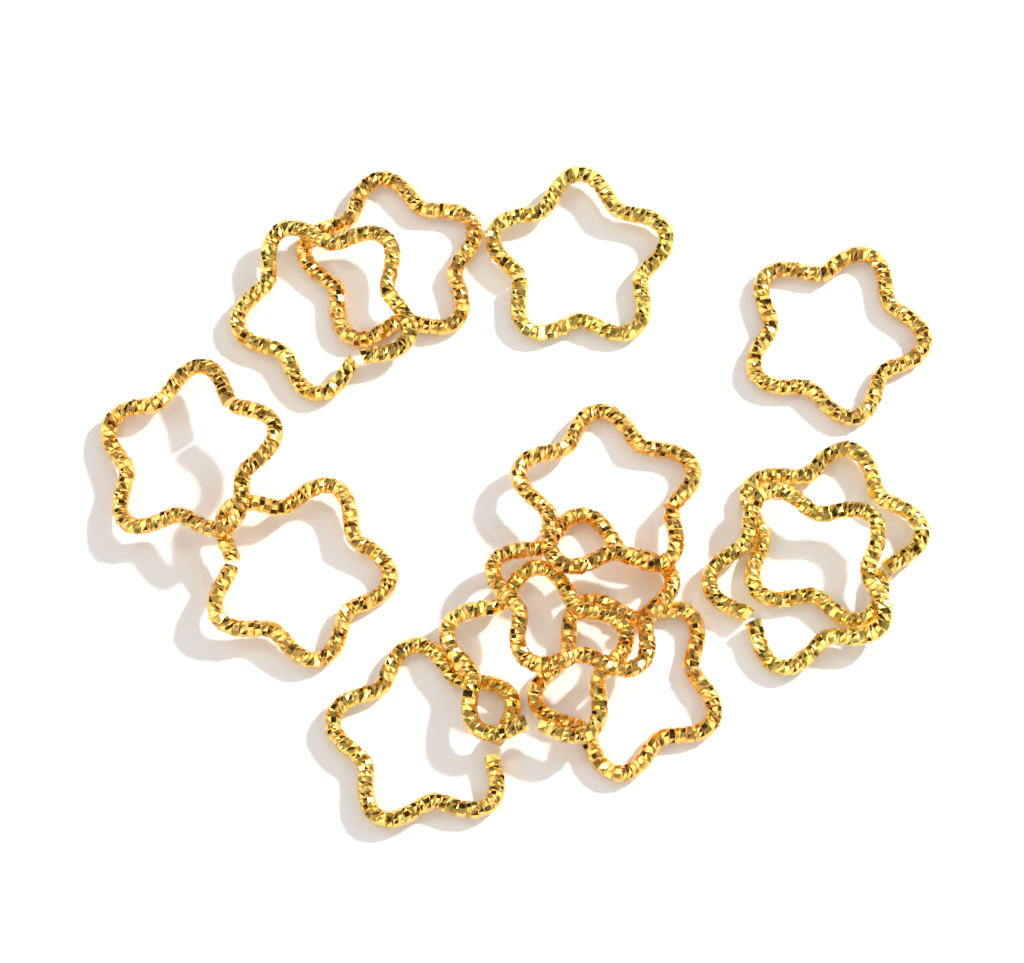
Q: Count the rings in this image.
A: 13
